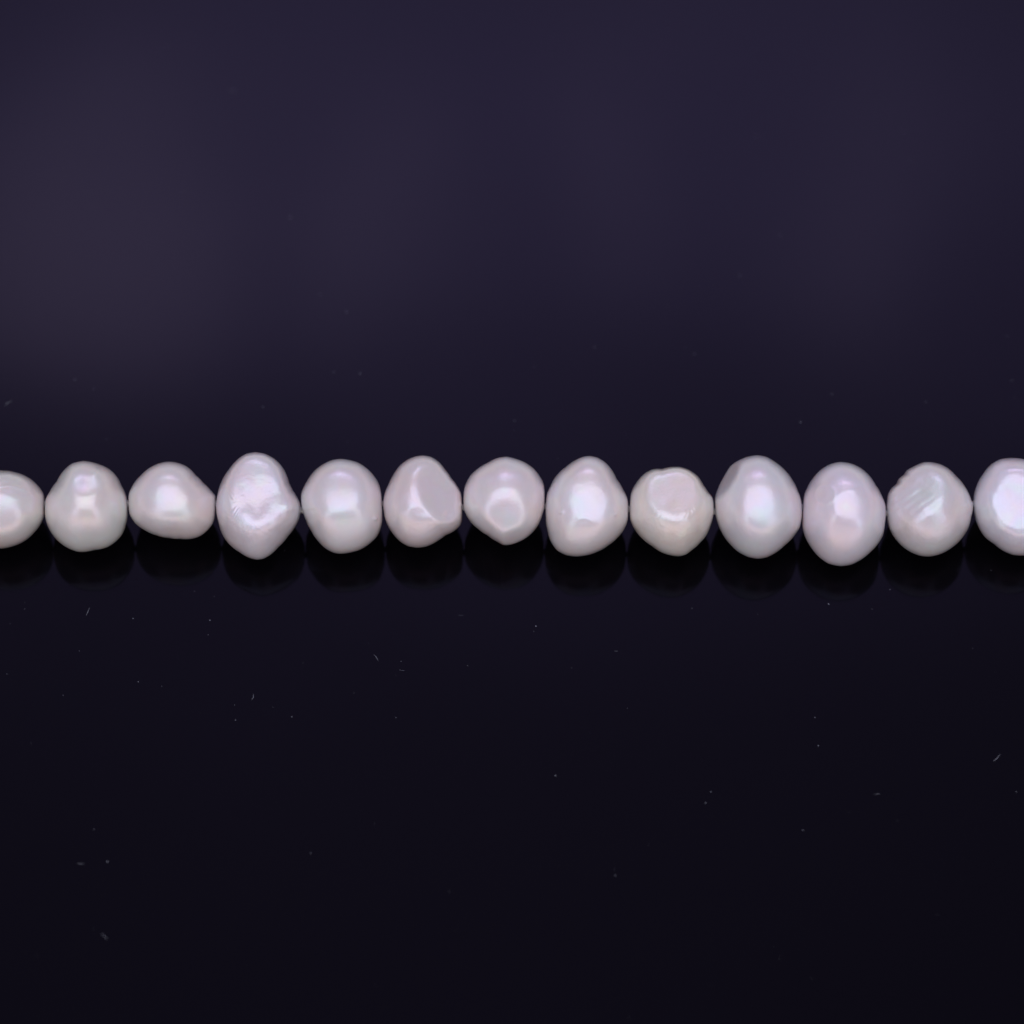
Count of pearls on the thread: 13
